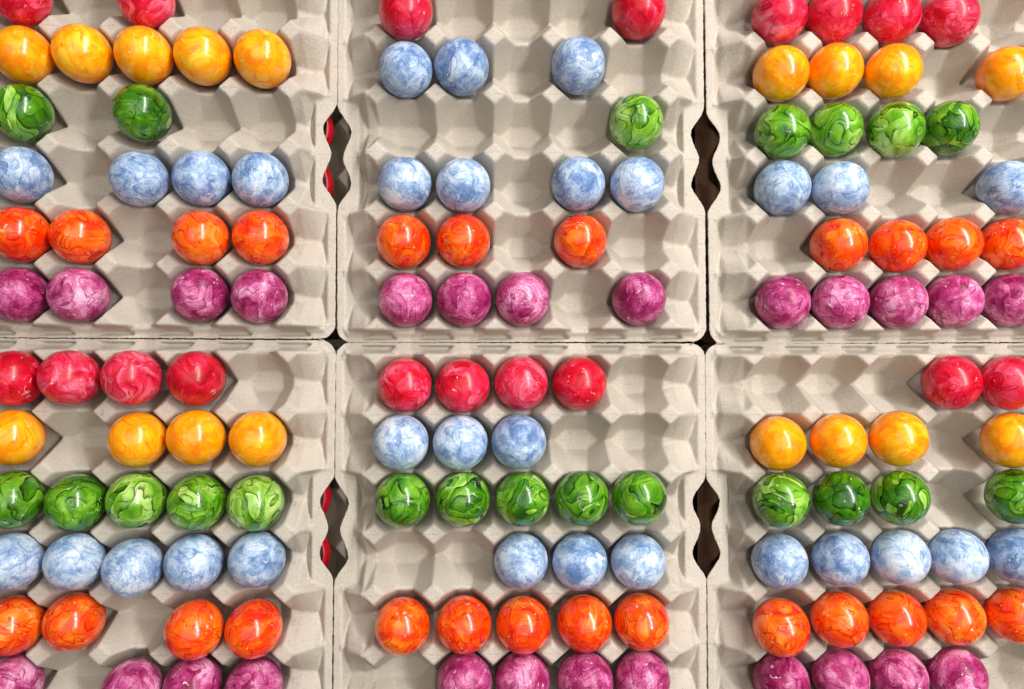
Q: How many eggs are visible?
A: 136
